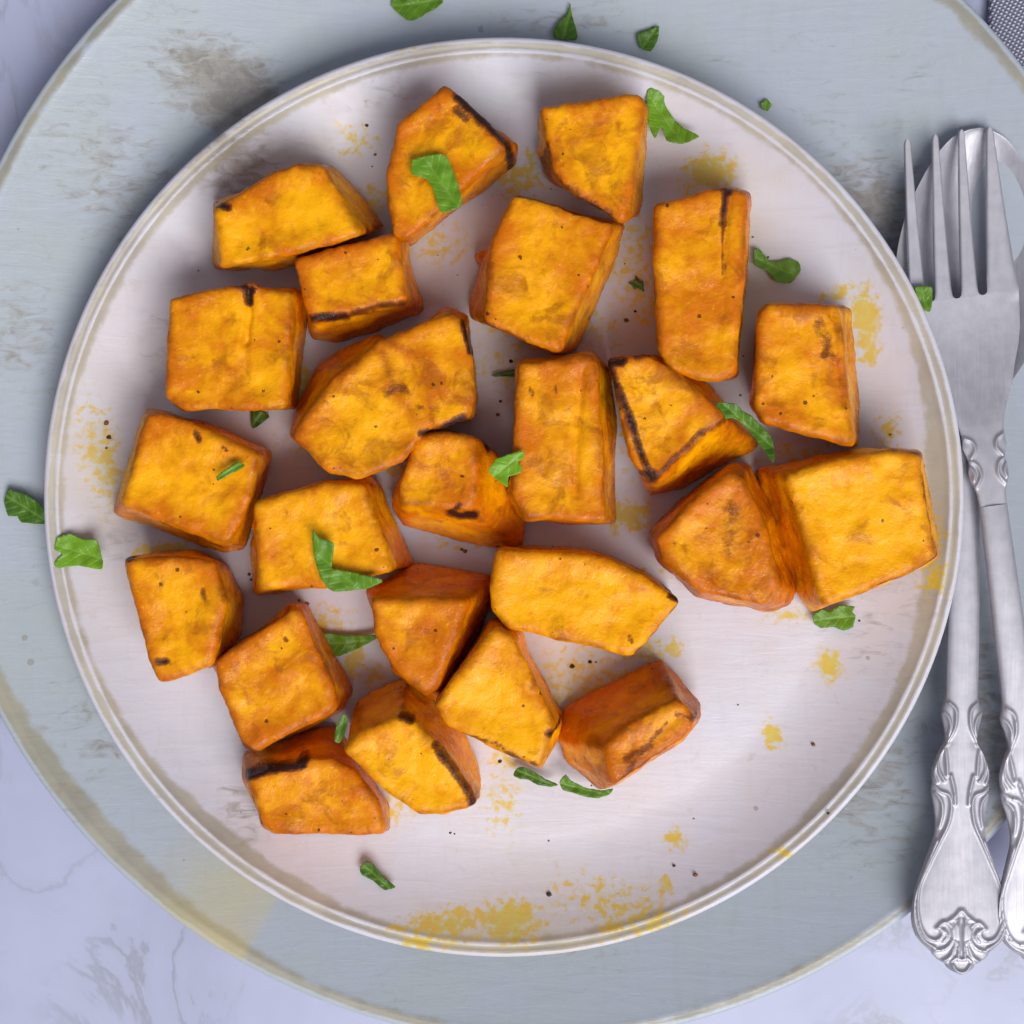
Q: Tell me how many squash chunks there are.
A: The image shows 24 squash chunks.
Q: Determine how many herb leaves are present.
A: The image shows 23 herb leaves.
